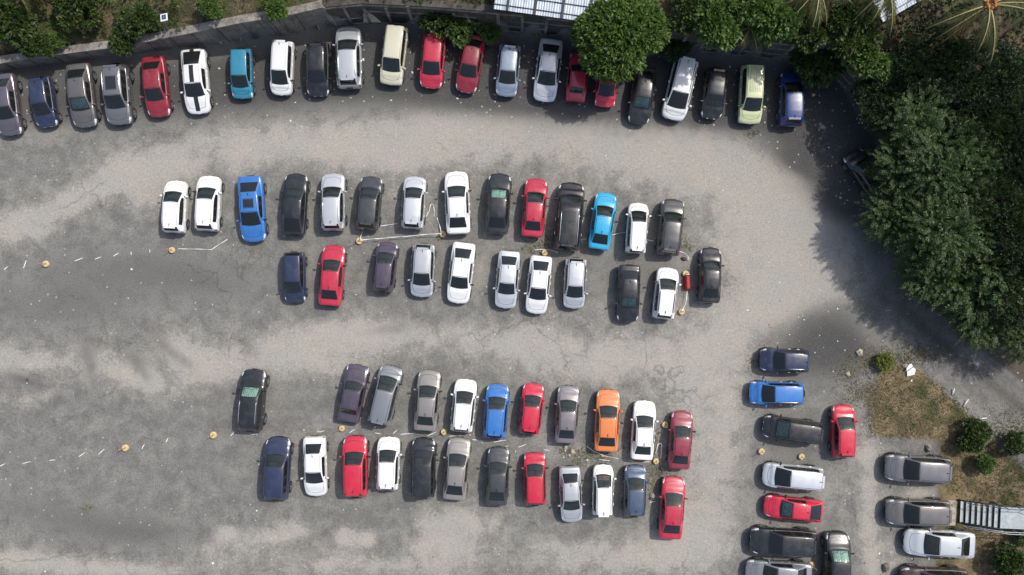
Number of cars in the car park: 84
